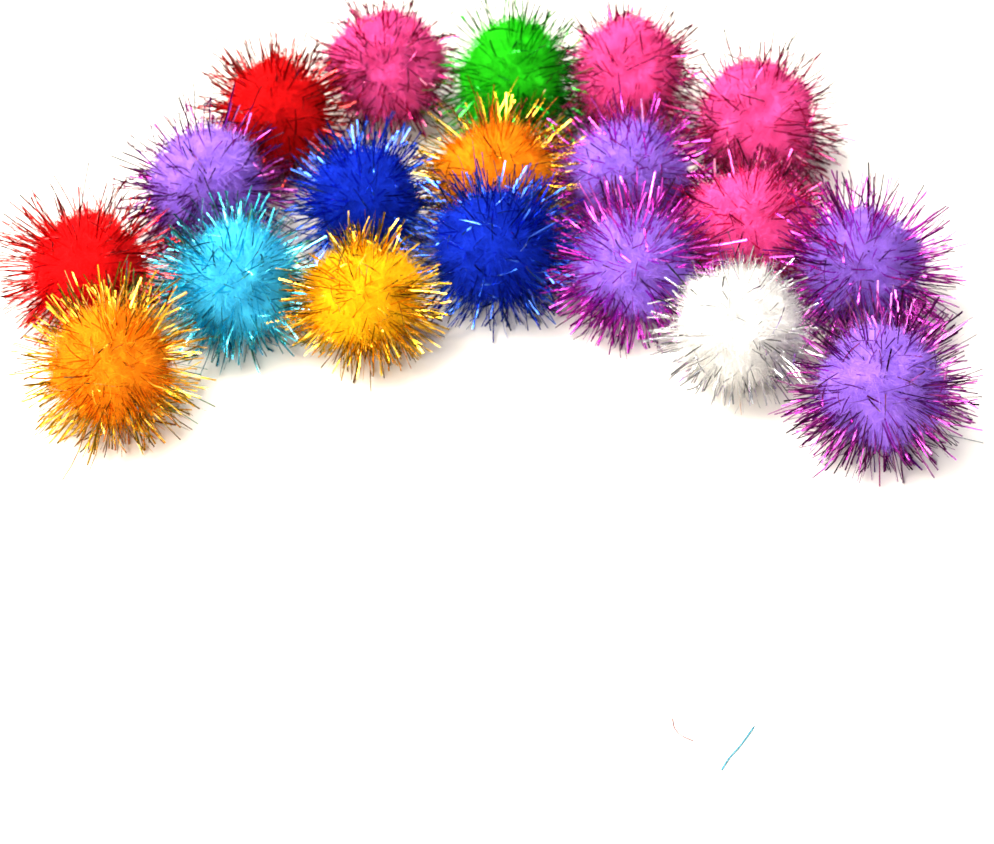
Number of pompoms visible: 19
